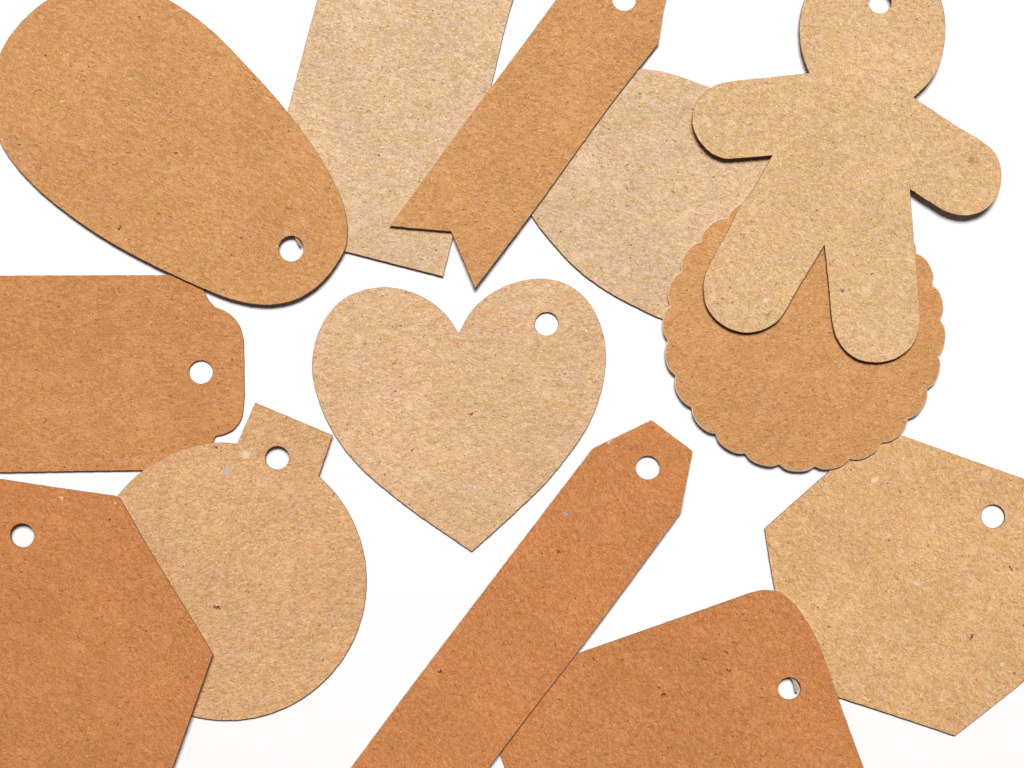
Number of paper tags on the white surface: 13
